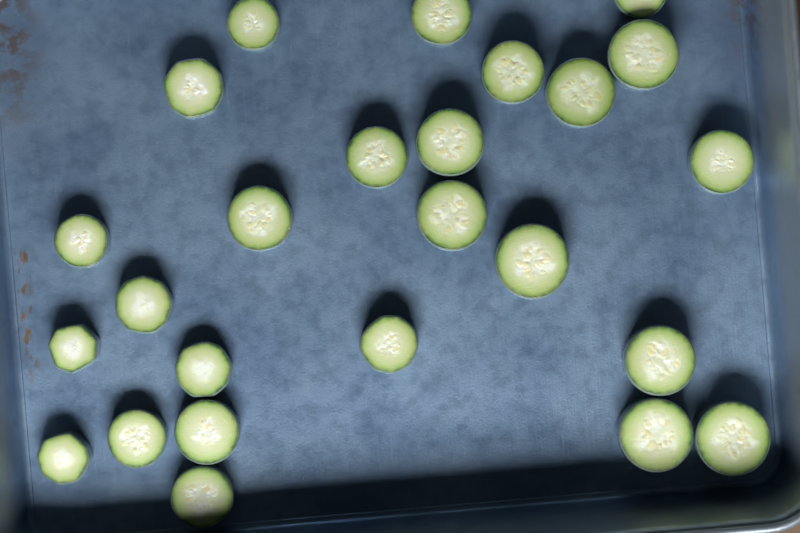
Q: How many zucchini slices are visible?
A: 25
